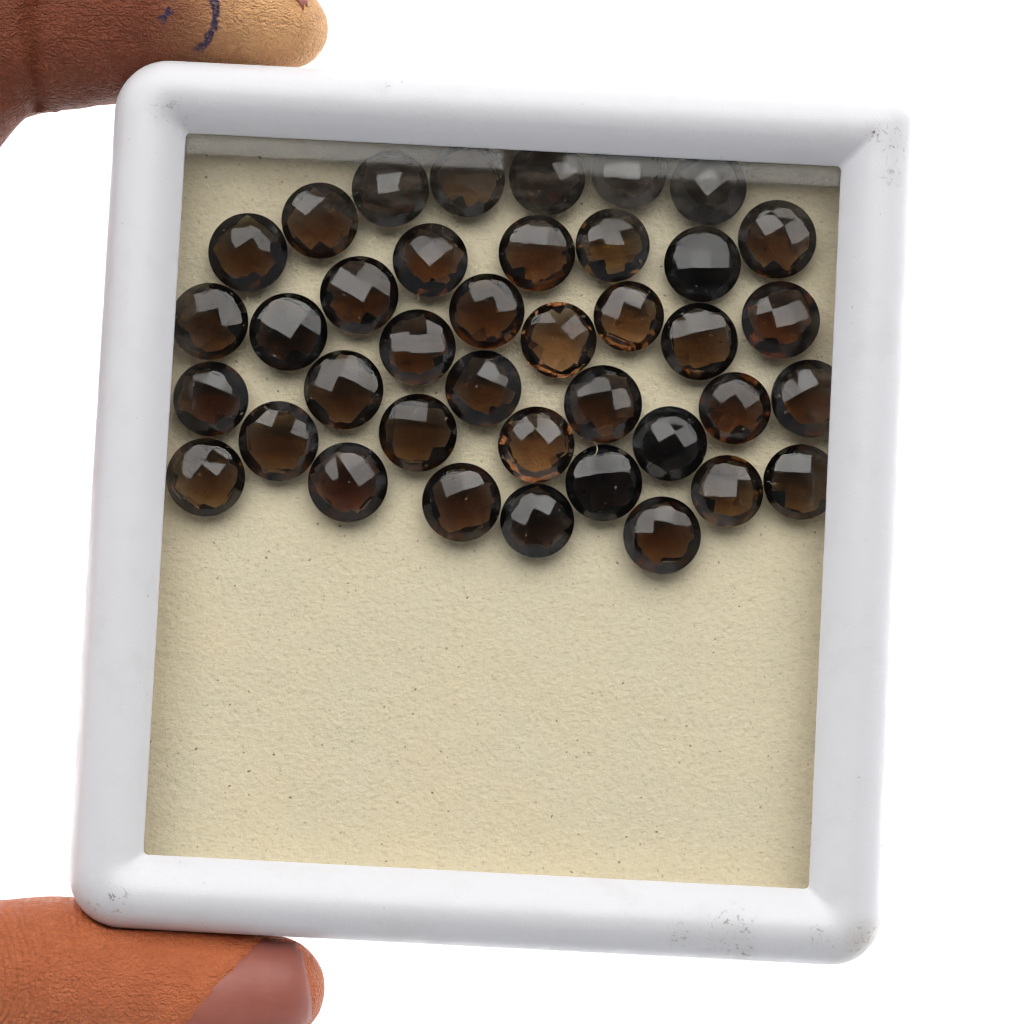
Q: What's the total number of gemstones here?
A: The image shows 39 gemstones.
